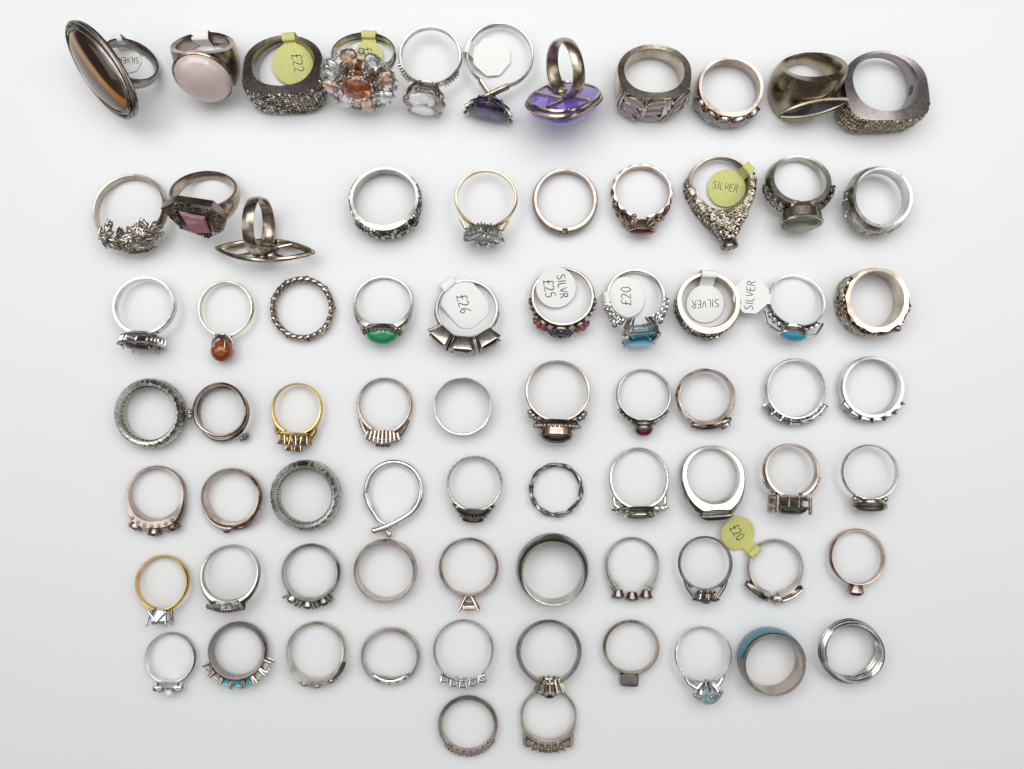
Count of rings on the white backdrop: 73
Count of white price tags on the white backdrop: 8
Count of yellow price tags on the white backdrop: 4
